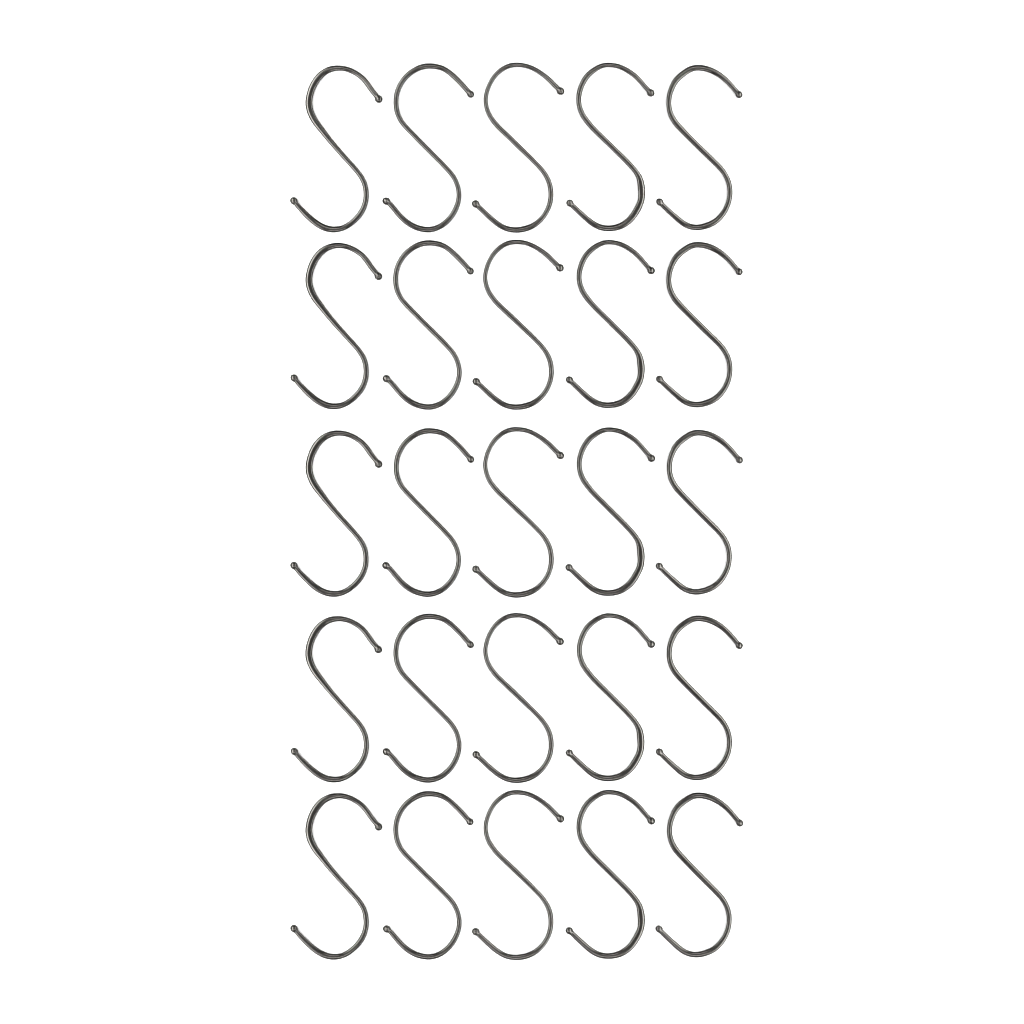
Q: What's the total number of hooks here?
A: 25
